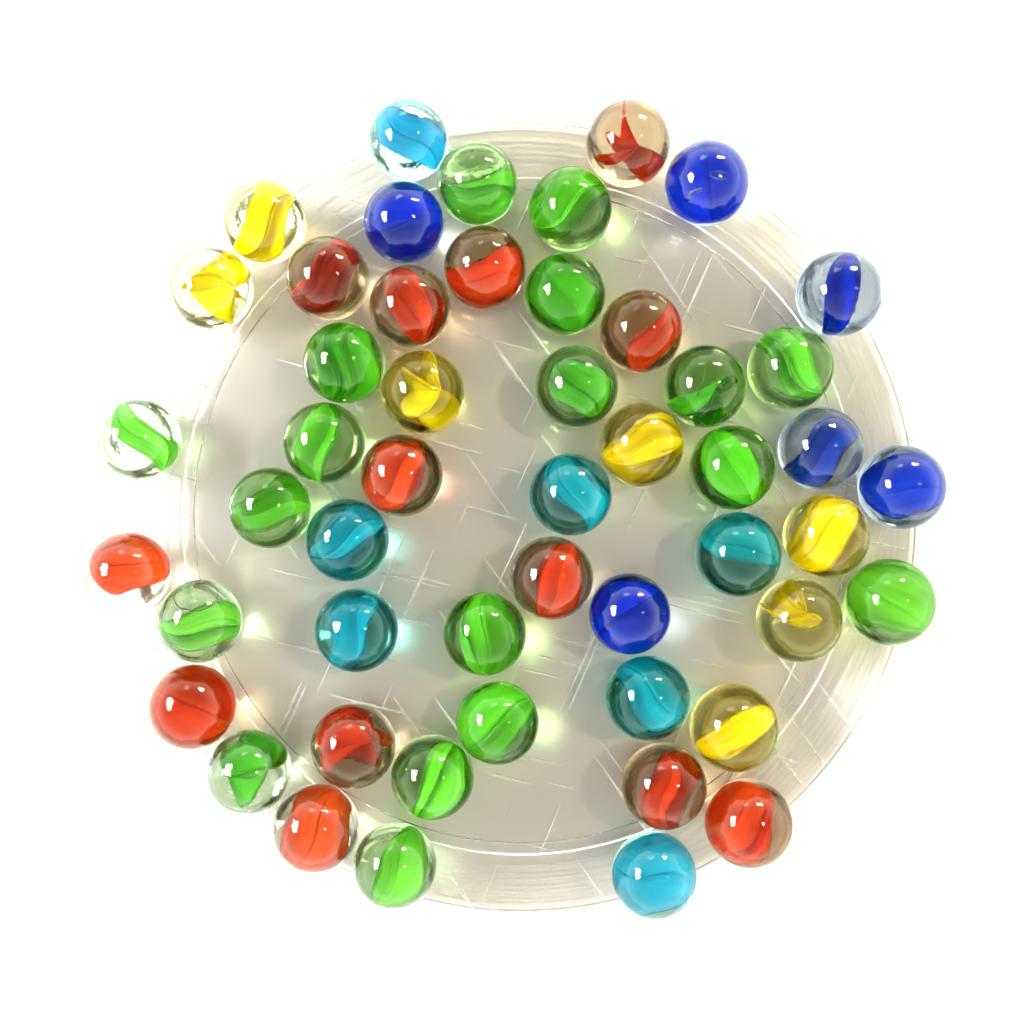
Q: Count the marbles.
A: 51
